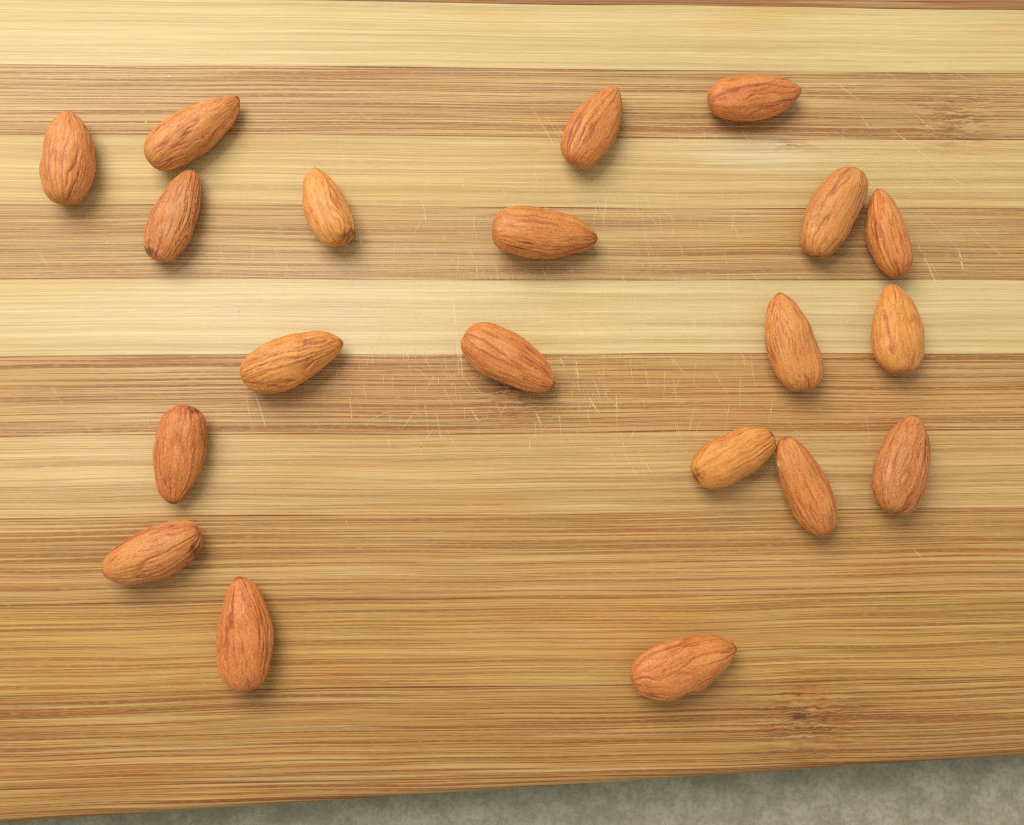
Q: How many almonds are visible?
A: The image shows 20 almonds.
